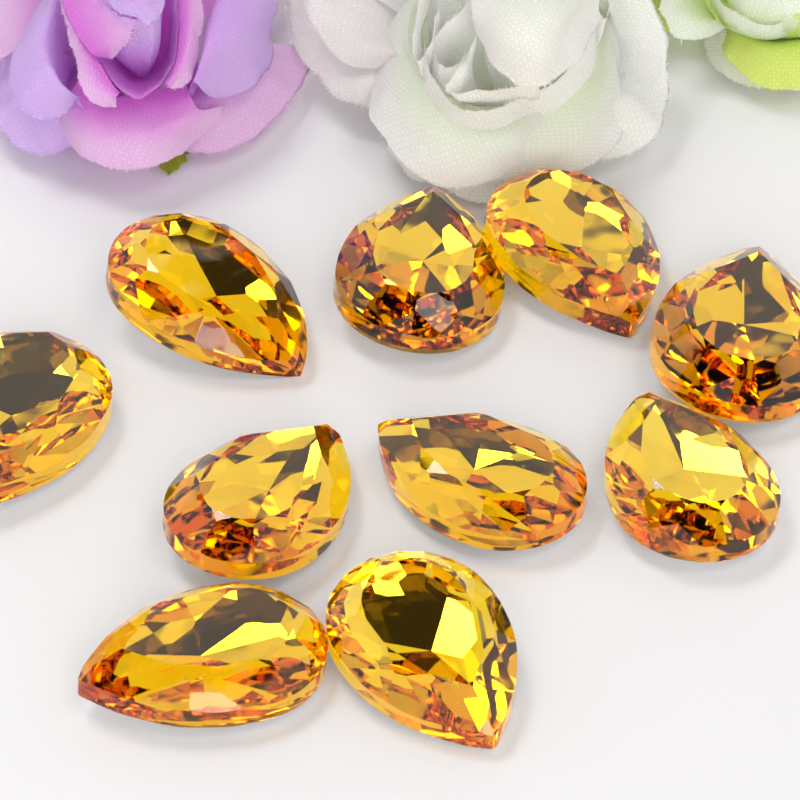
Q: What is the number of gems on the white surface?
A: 10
